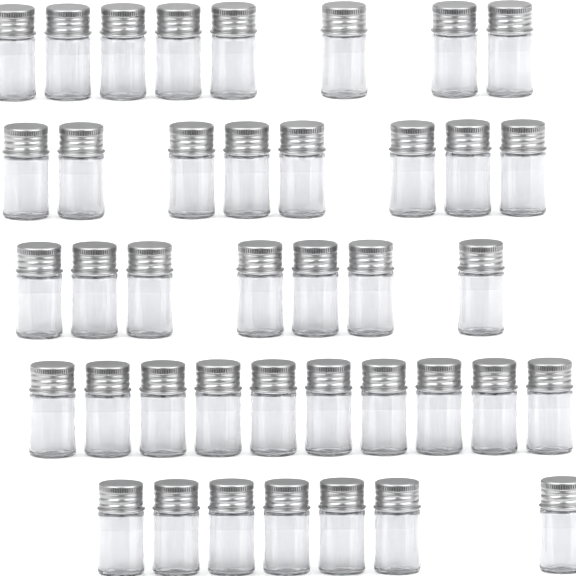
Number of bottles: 40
